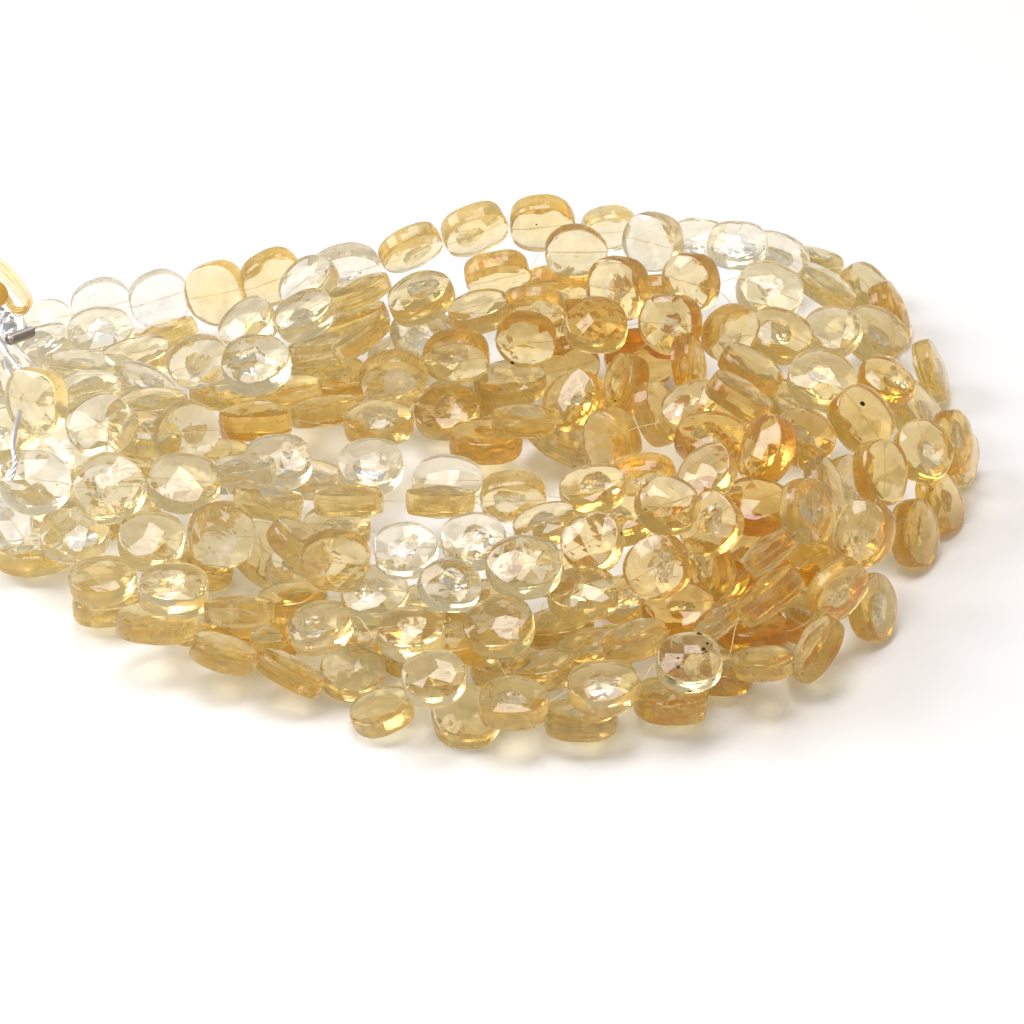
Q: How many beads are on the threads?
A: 200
